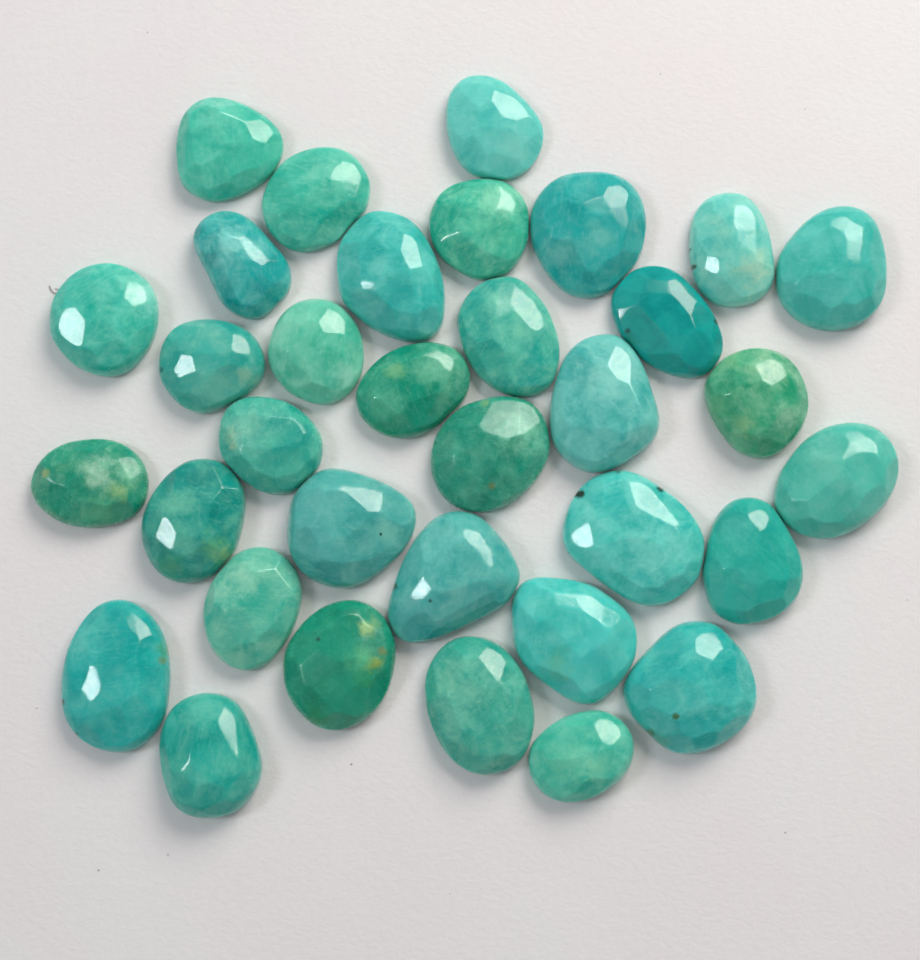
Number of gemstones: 34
